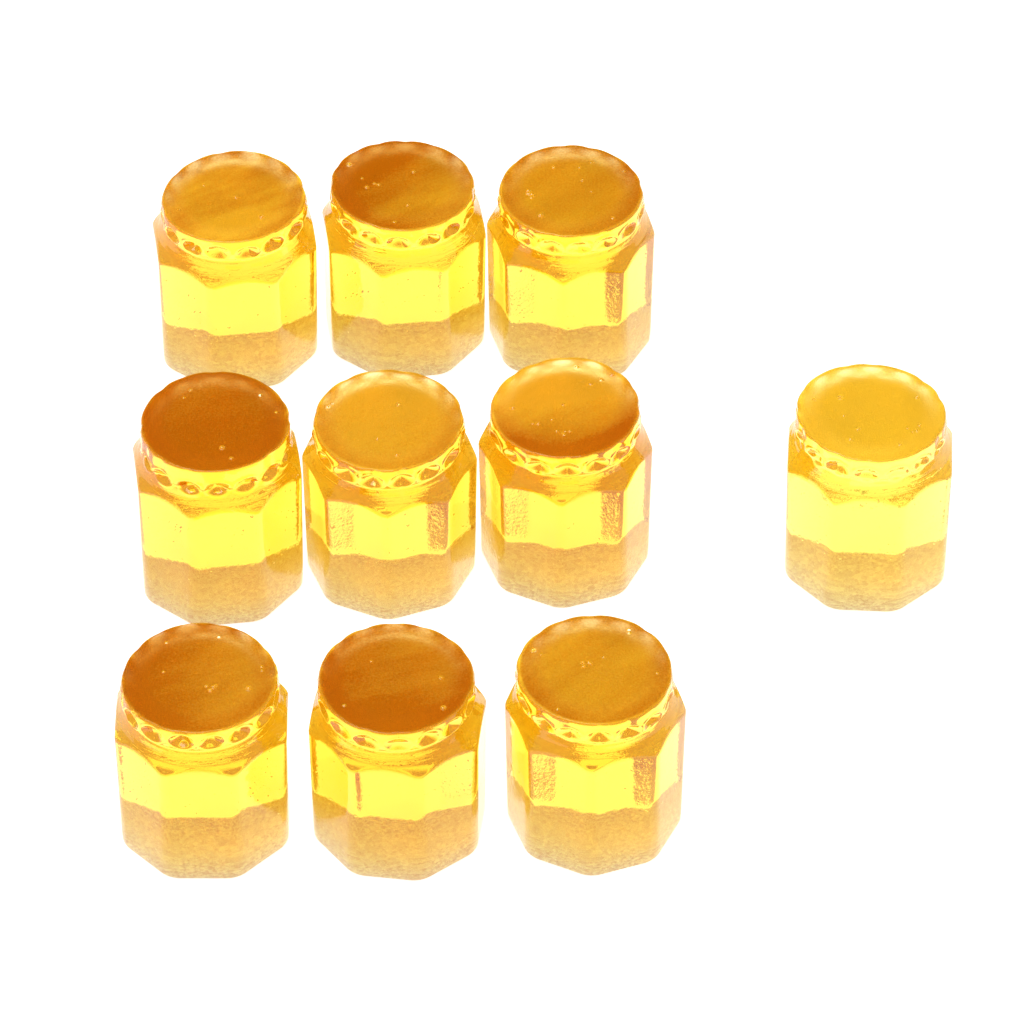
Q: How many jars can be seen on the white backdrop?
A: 10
